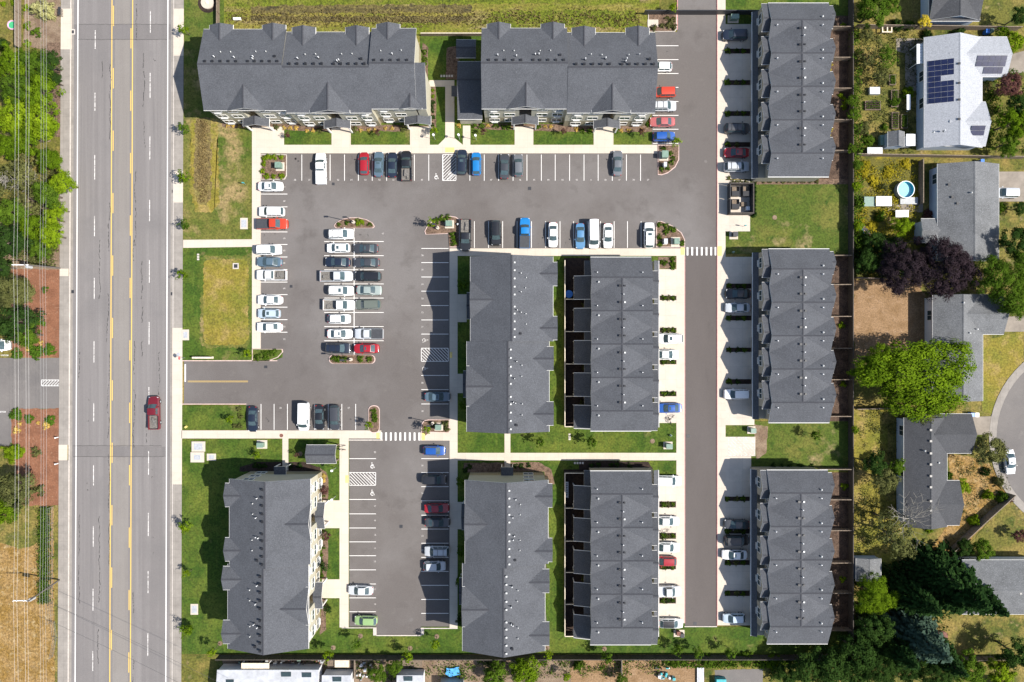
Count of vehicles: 85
